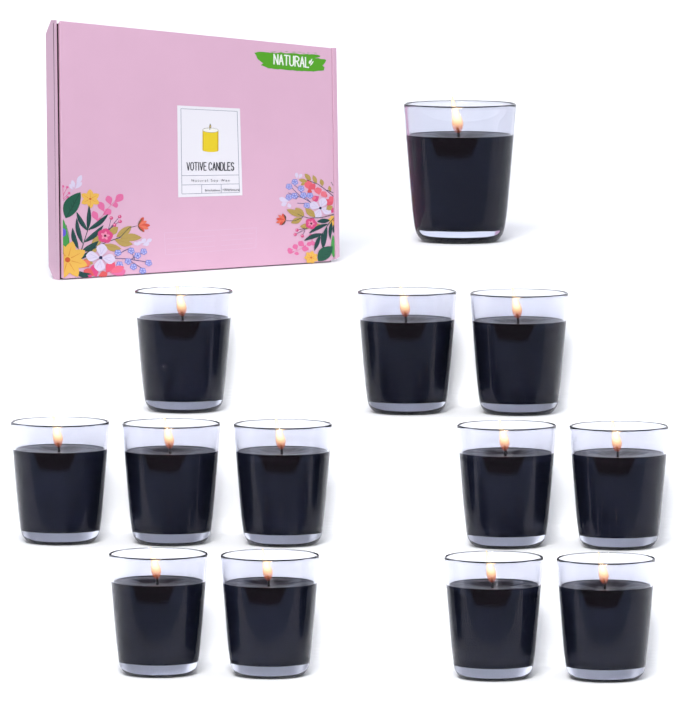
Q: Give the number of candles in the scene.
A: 13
